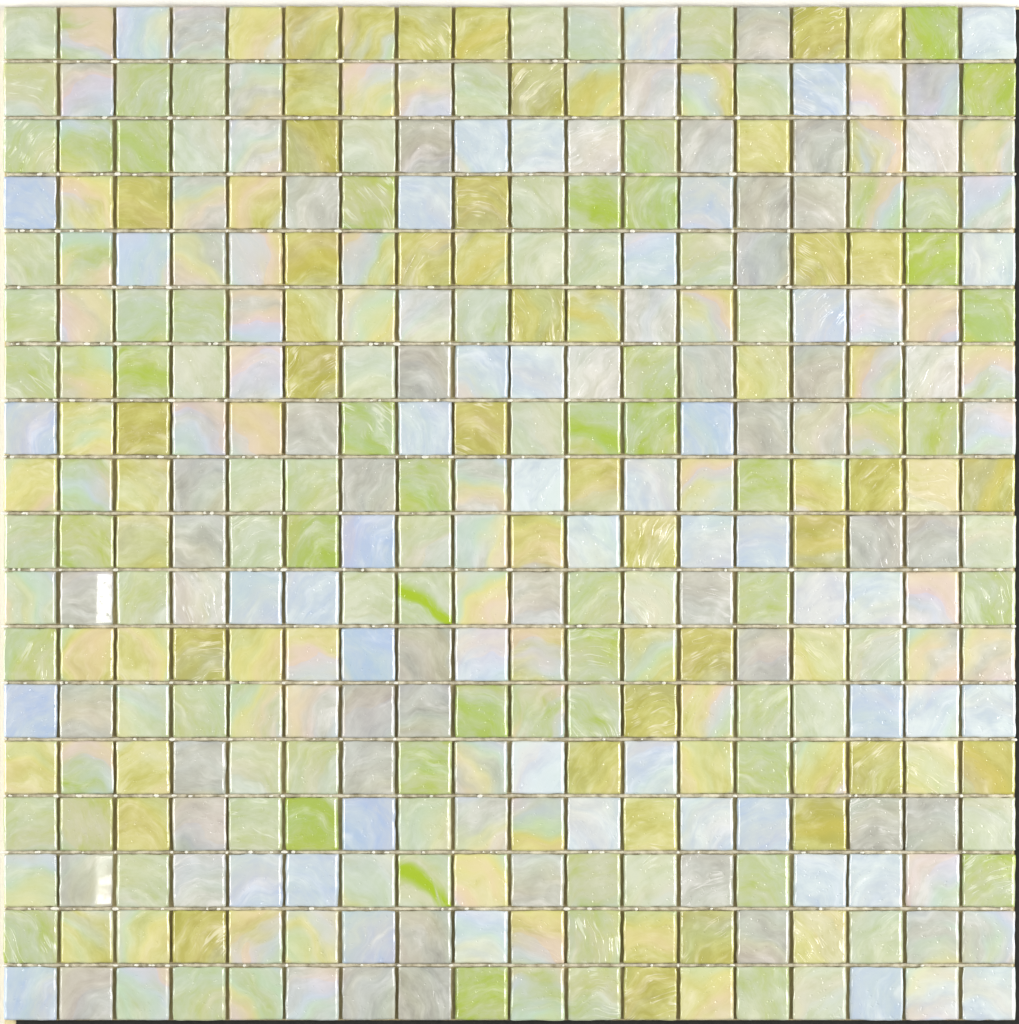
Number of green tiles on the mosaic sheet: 110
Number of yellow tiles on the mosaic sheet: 86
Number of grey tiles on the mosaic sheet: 78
